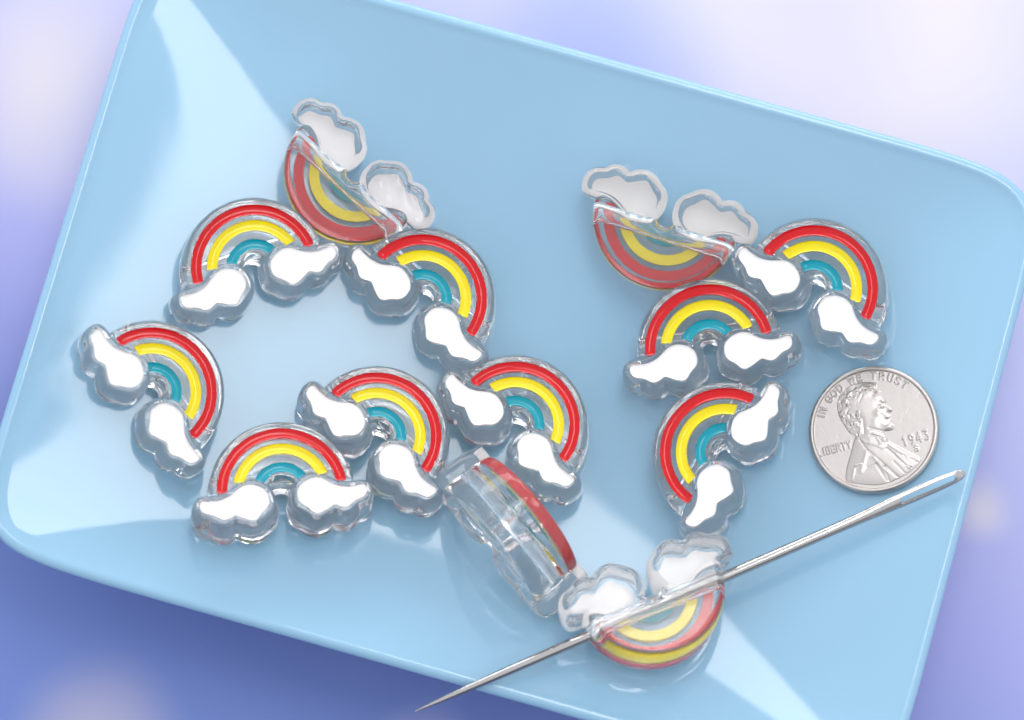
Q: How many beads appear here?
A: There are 13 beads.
